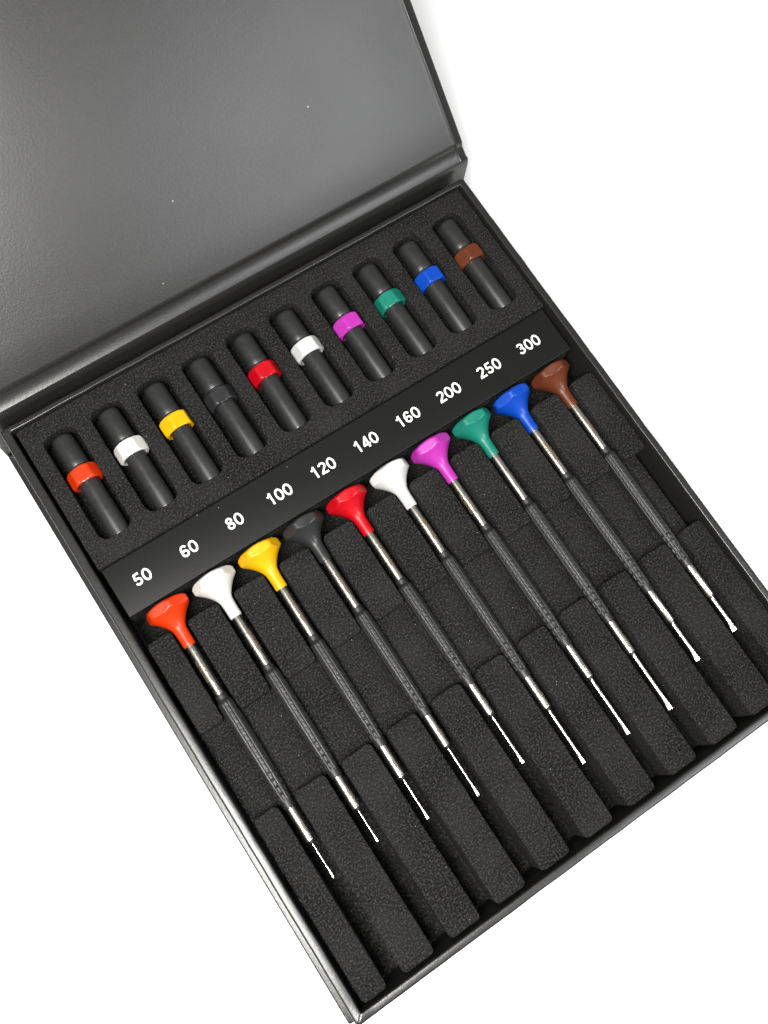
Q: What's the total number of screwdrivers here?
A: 10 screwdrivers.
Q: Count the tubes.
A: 10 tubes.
